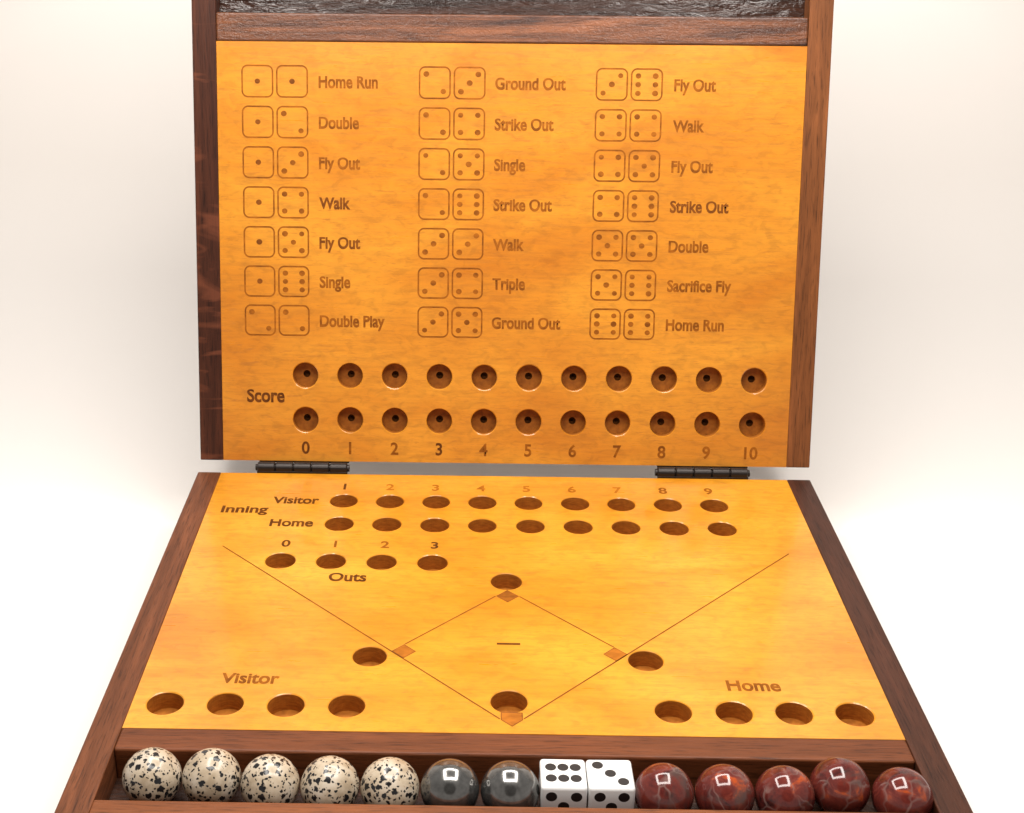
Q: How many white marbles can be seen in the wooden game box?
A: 5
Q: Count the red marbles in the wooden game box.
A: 5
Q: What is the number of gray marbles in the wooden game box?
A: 2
